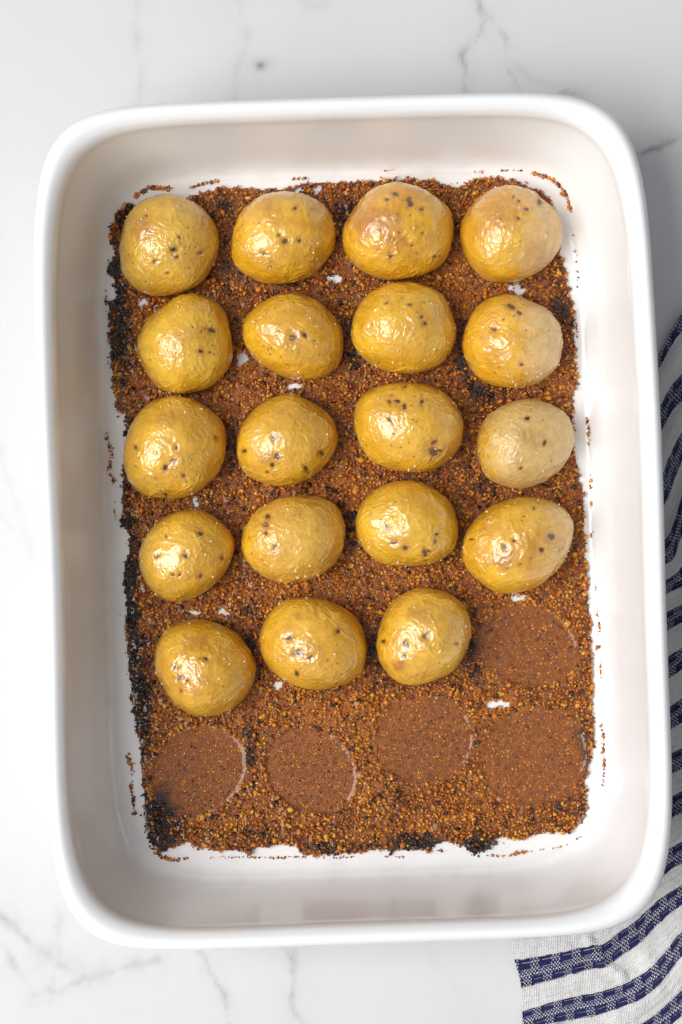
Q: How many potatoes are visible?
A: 19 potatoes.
